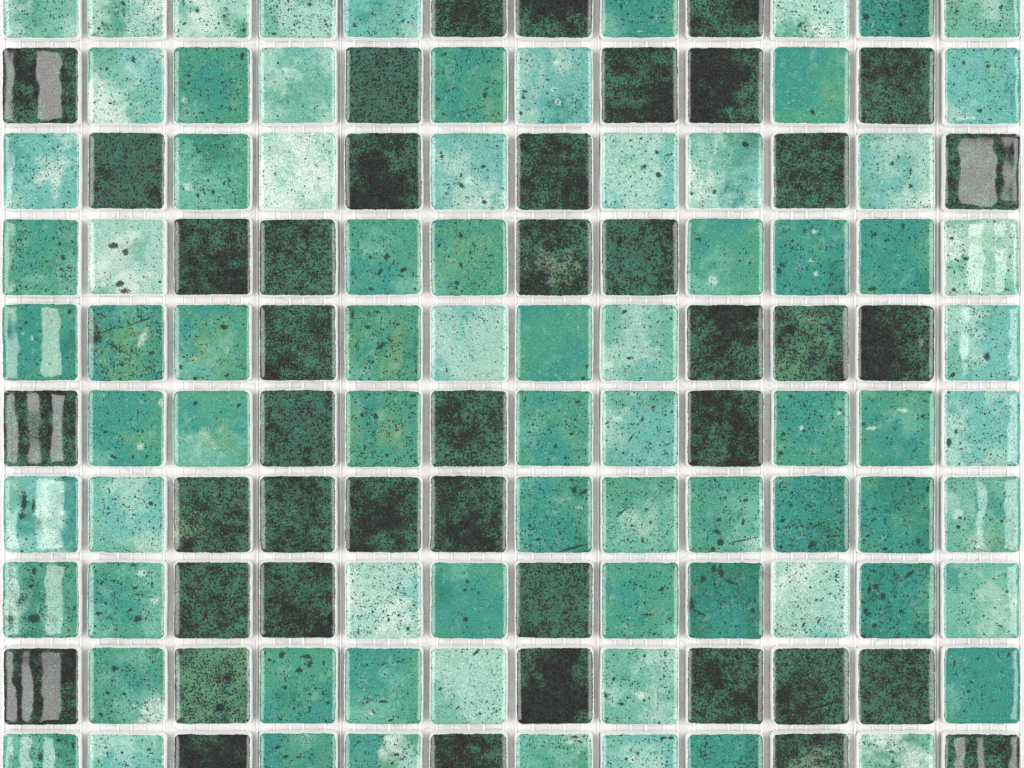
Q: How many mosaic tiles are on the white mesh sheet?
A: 120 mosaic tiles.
